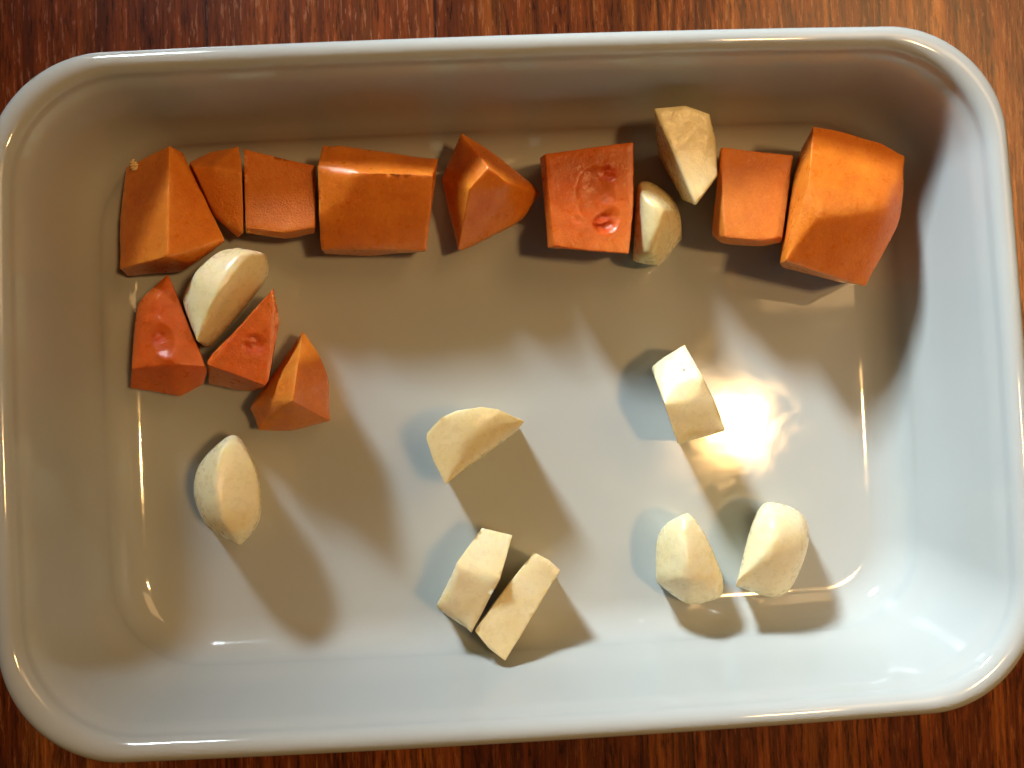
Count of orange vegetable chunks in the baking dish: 11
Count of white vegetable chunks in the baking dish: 10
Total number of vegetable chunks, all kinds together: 21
